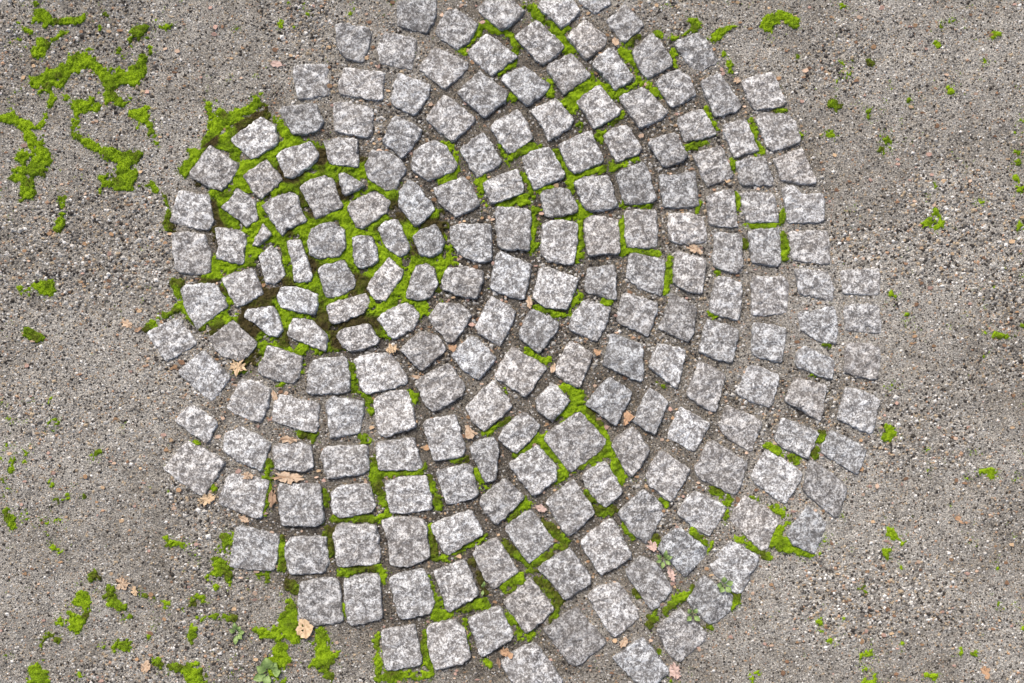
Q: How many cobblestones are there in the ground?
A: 200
